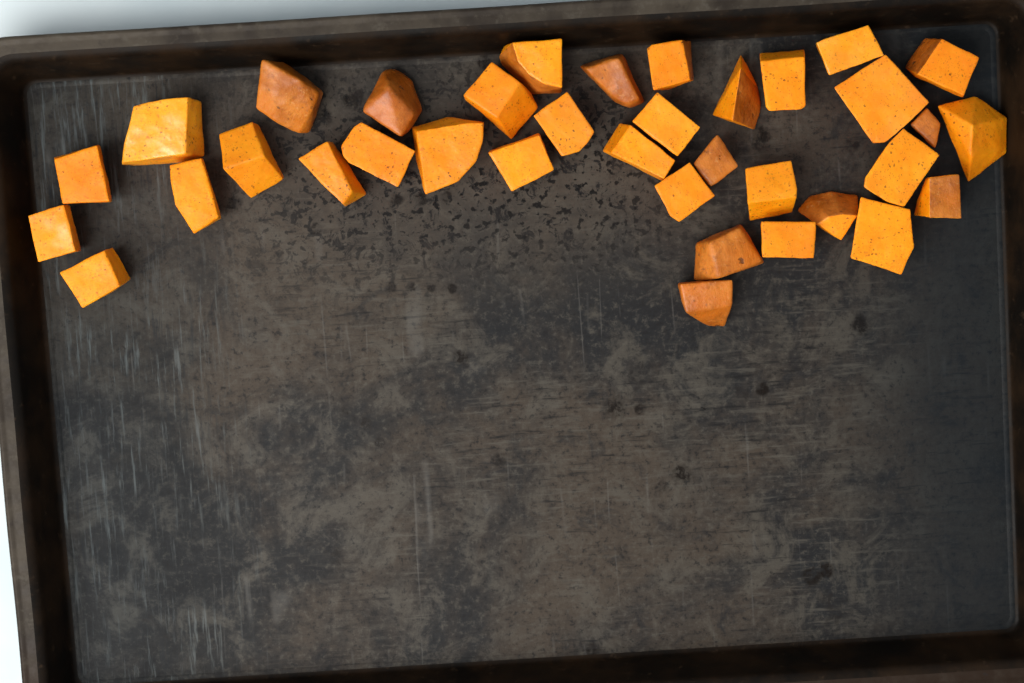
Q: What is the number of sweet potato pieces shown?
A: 36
